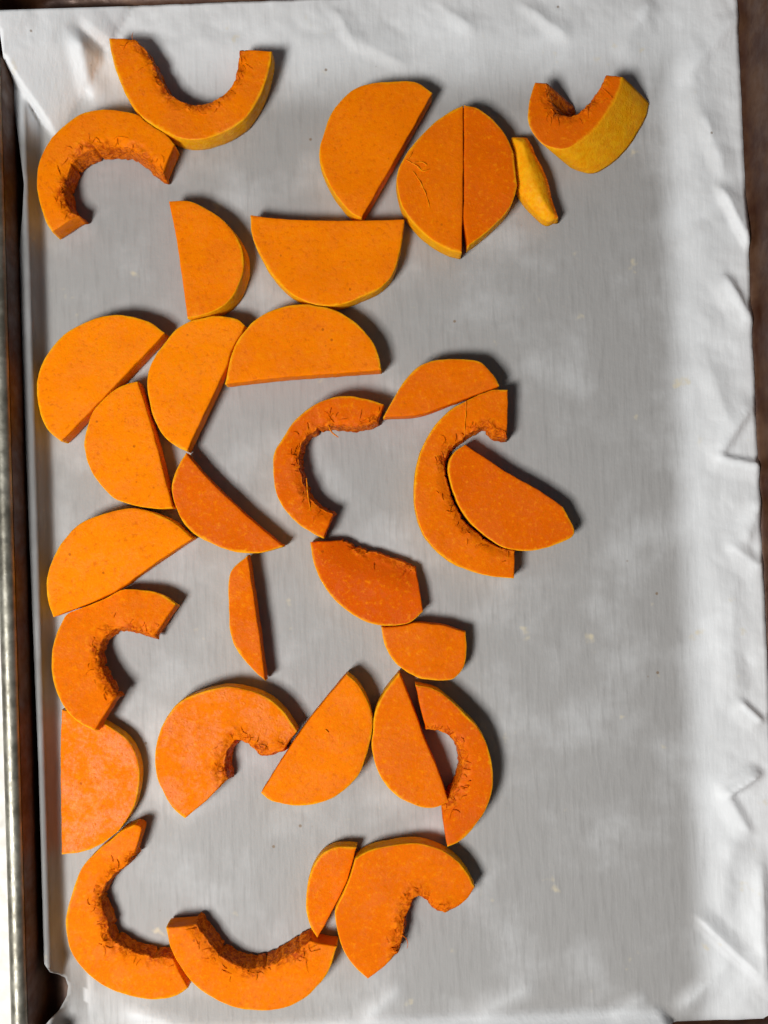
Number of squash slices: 32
